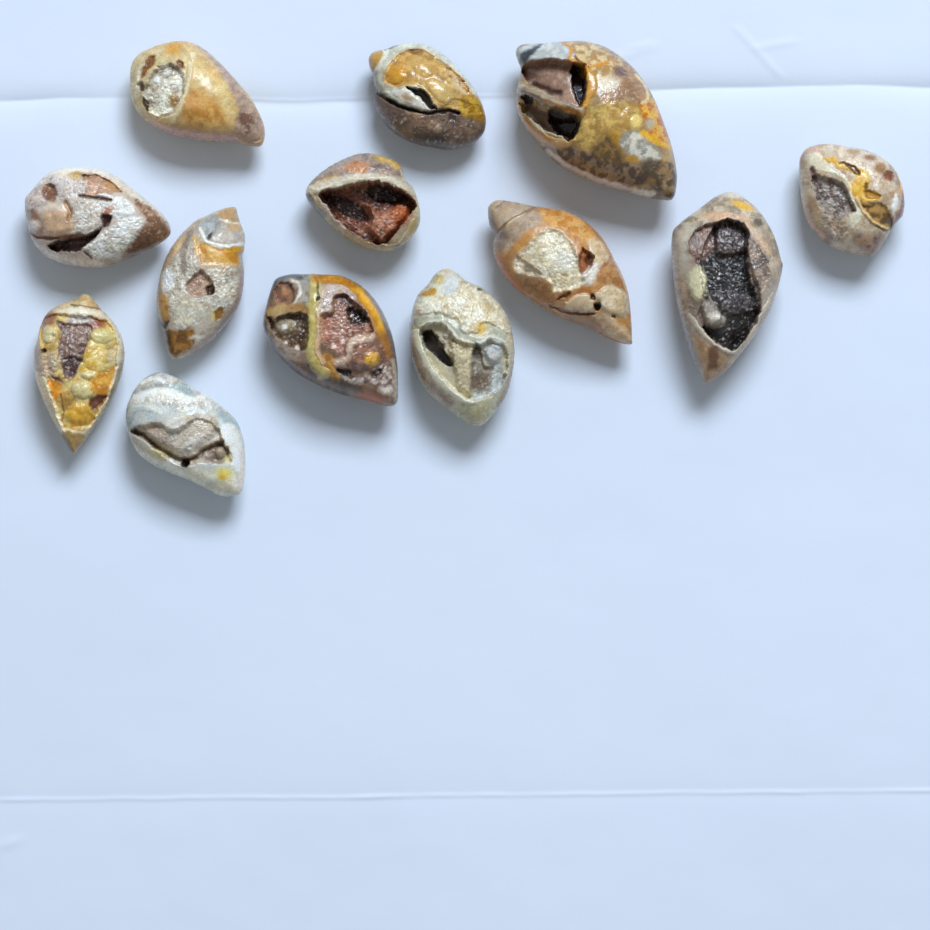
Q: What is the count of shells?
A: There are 13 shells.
